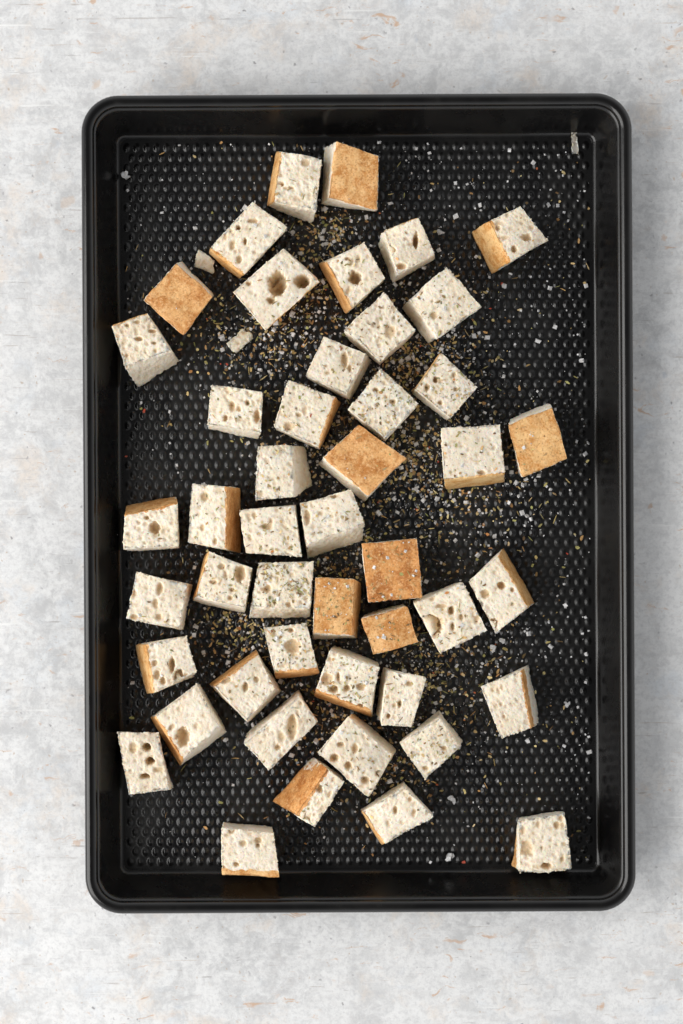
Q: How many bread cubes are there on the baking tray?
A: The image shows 47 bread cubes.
